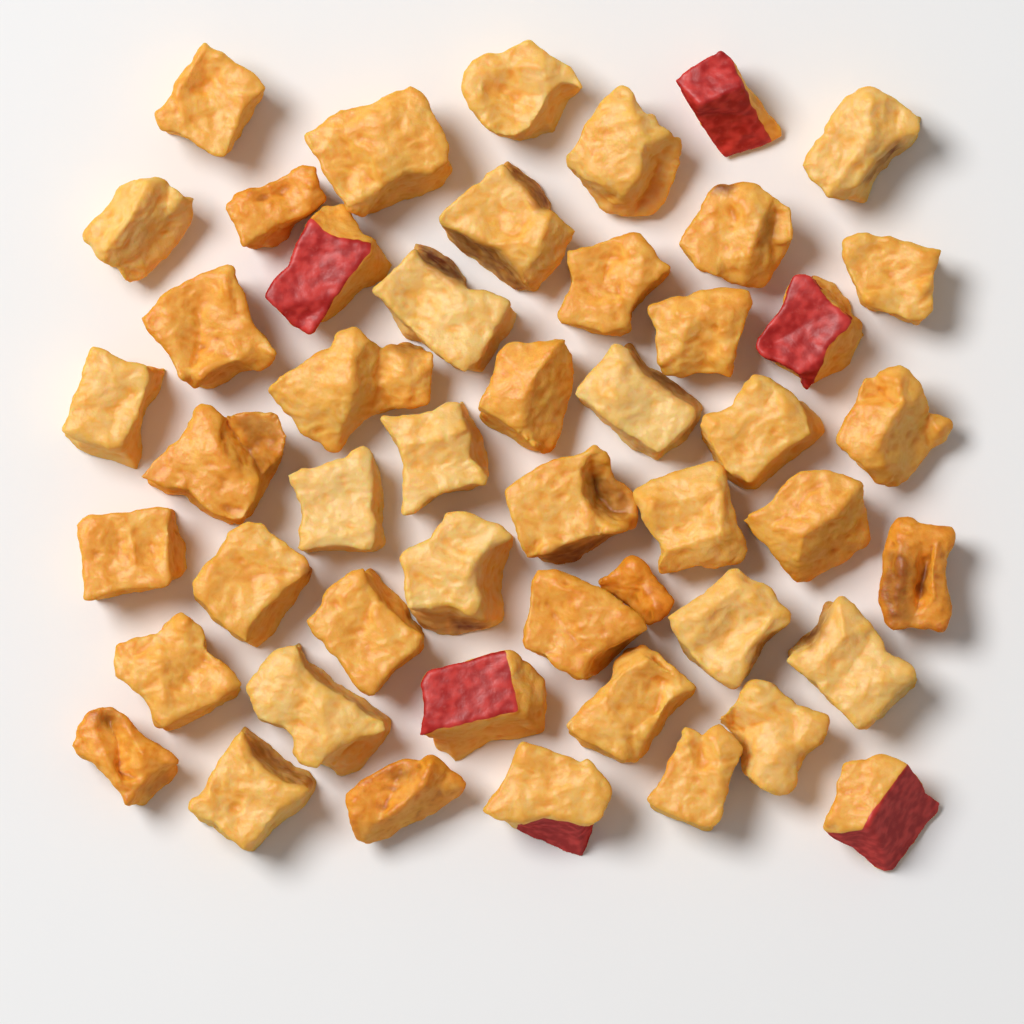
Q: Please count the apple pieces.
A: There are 49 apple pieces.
